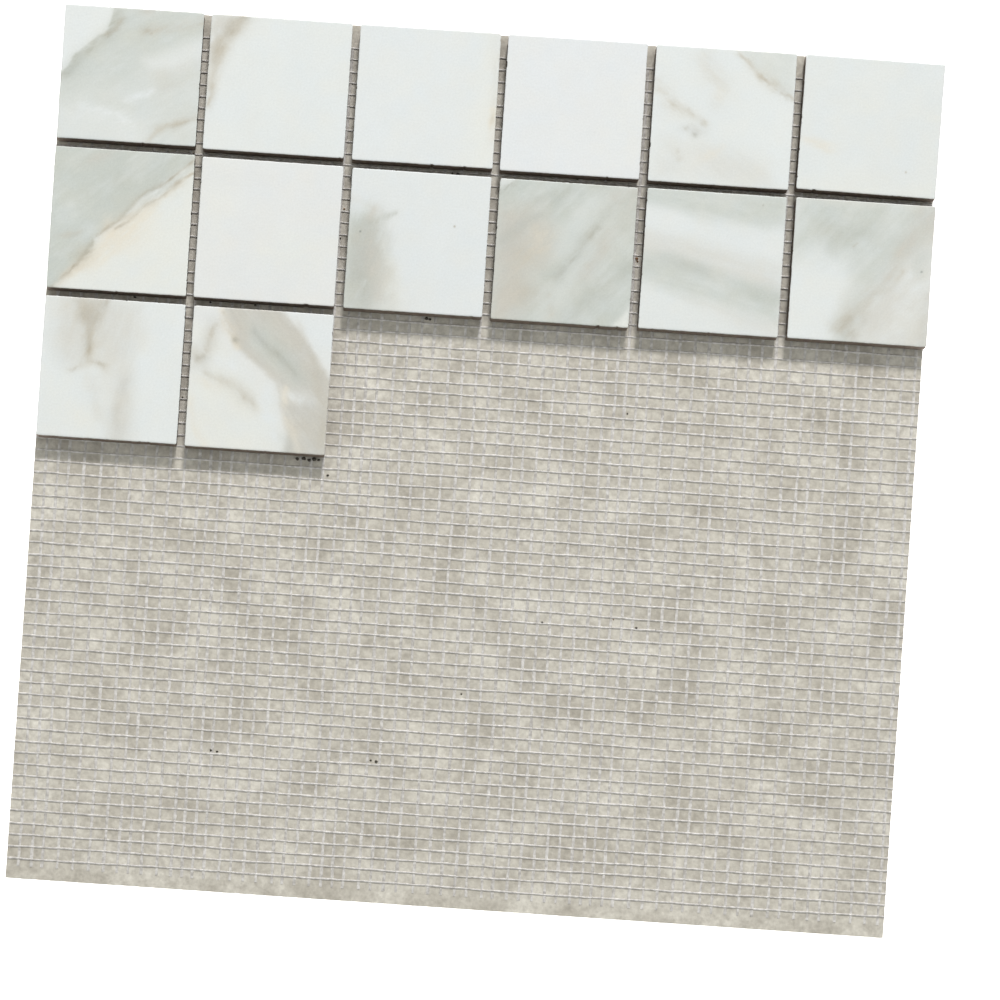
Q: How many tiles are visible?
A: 14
